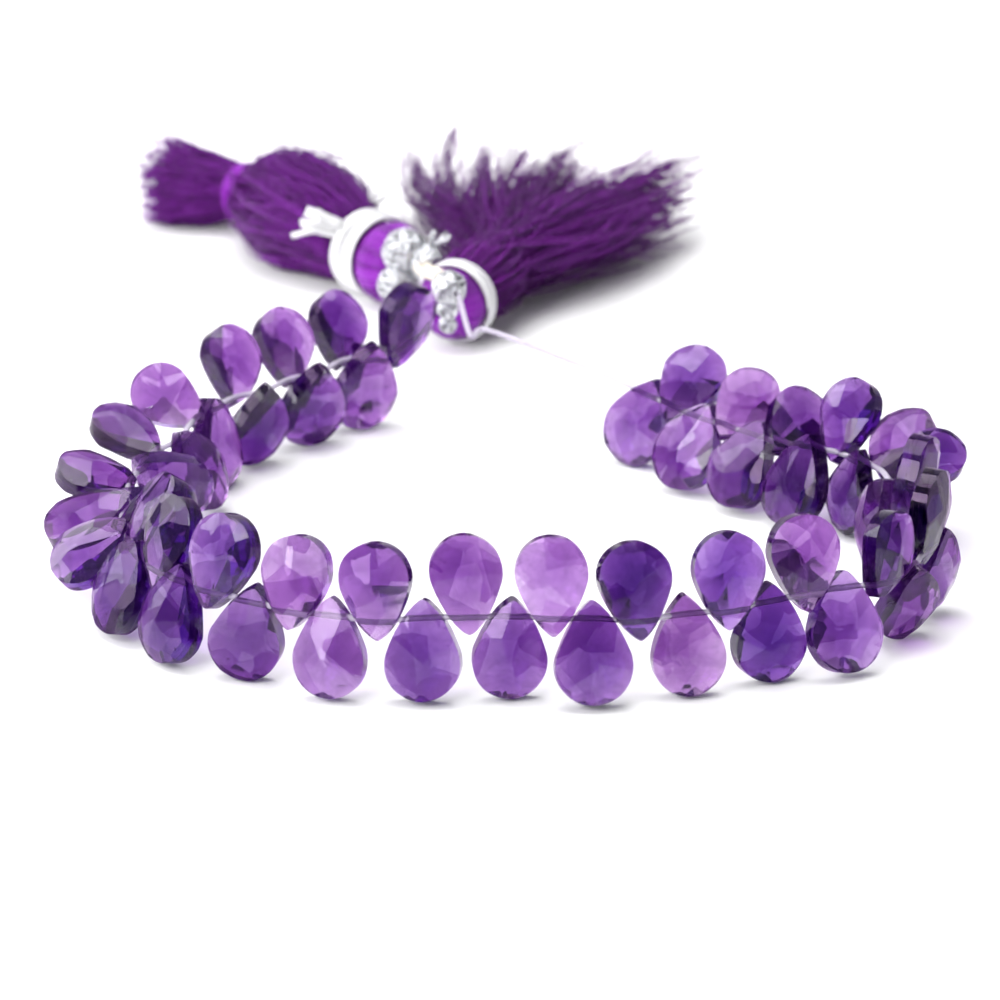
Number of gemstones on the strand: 54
